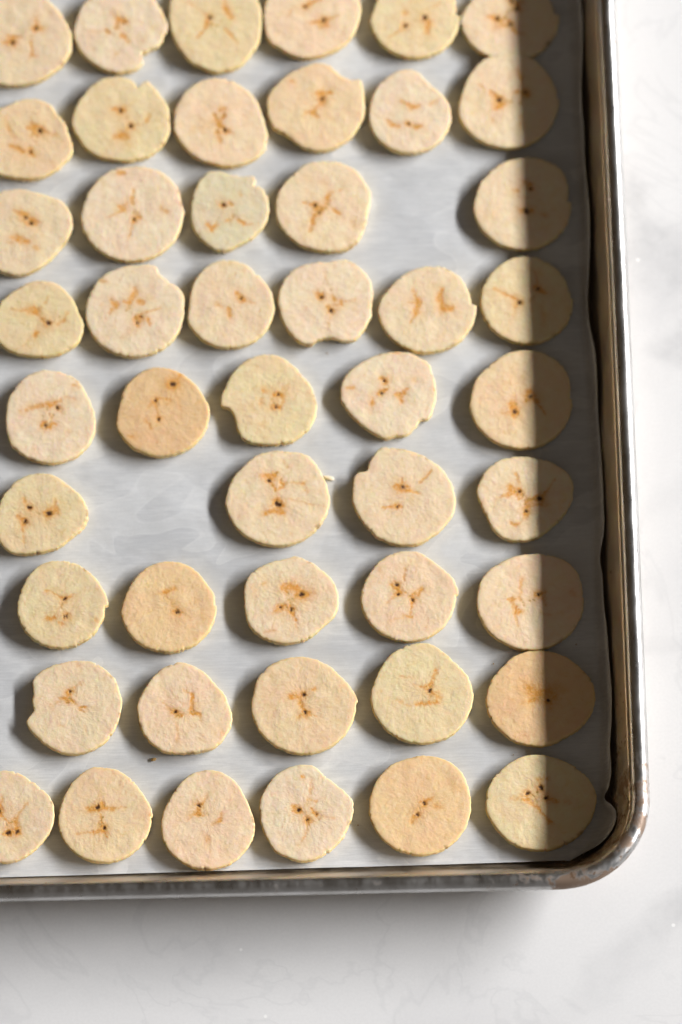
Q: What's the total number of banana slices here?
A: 48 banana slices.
